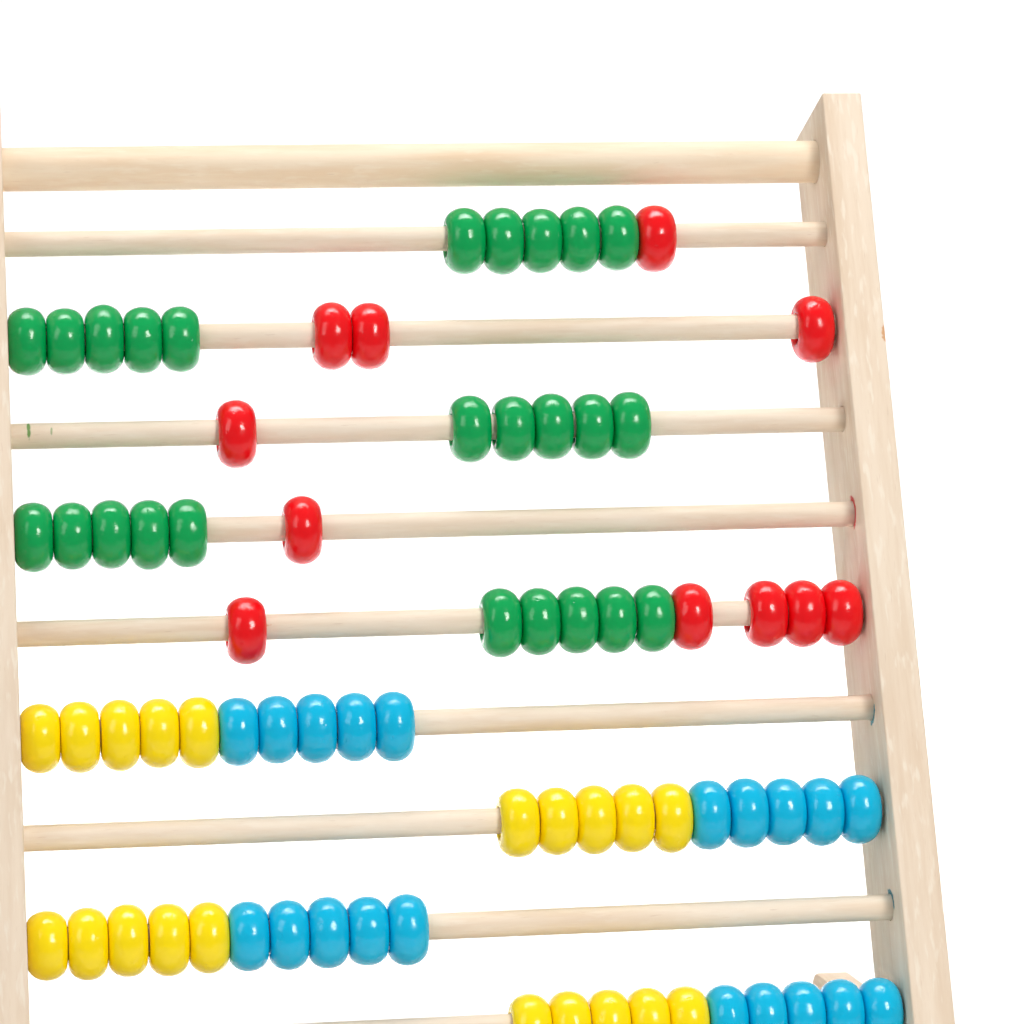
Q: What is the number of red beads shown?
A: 11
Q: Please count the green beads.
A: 25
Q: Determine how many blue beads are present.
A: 20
